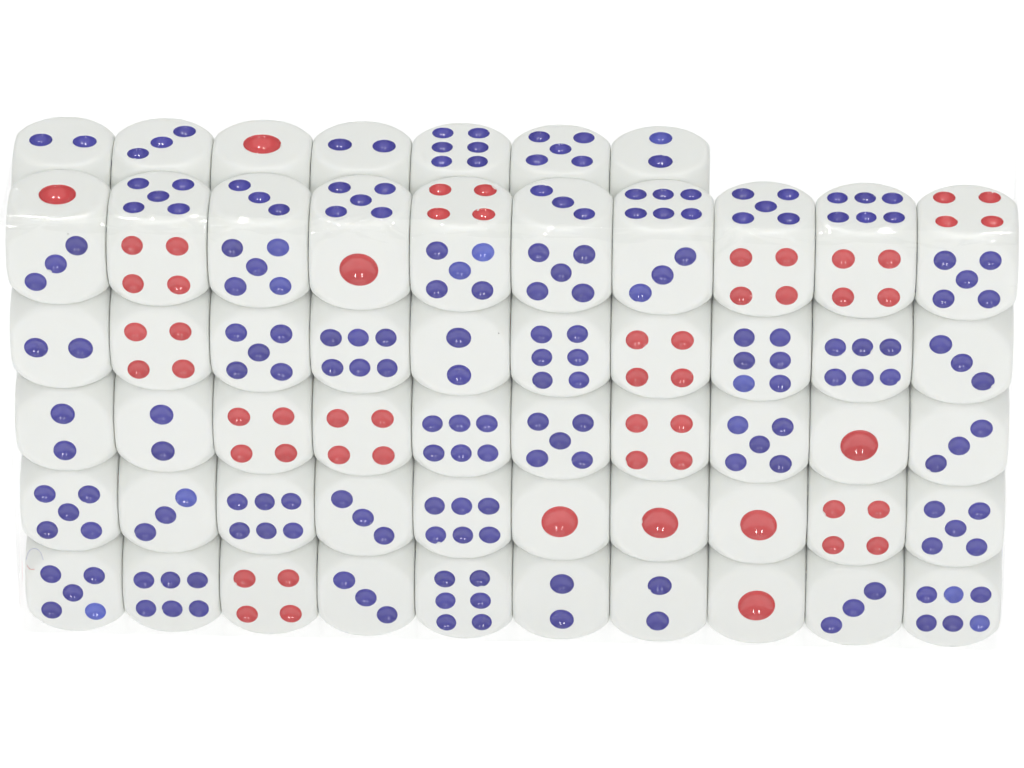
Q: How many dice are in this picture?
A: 57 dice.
